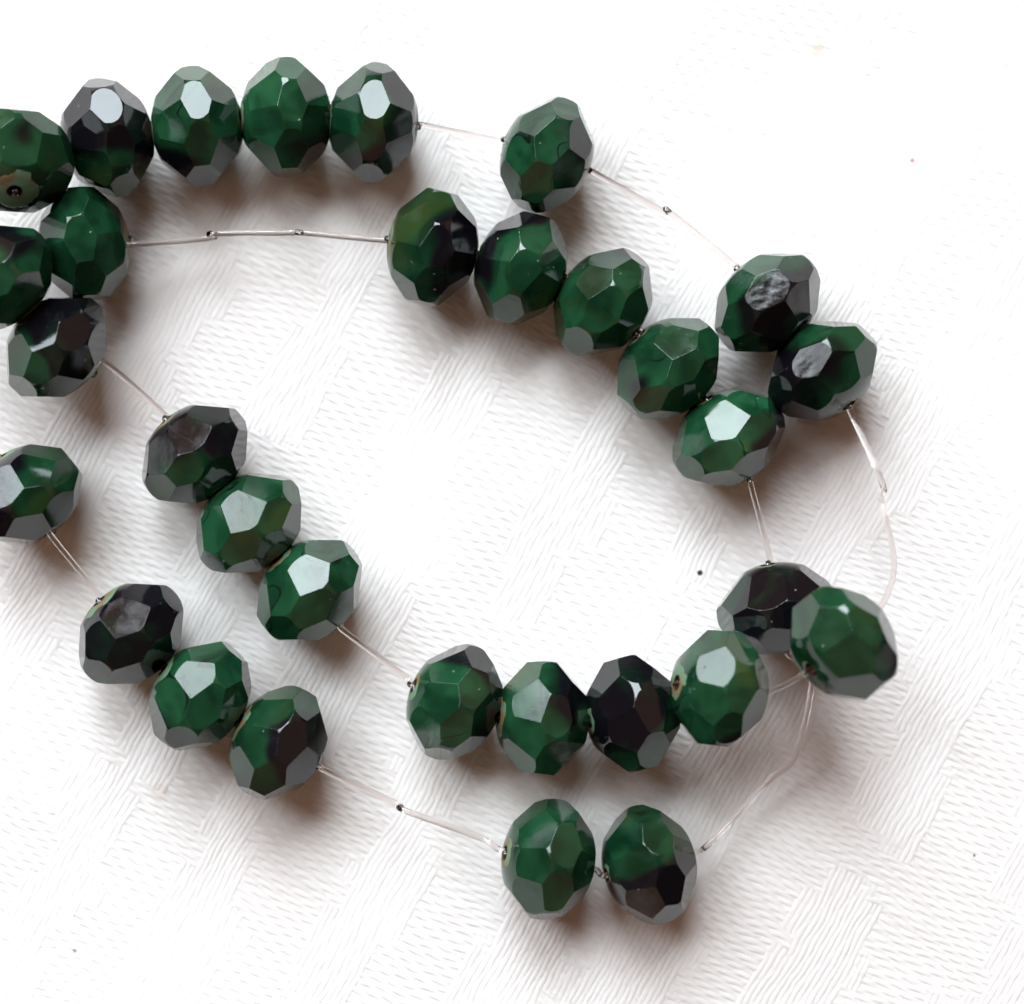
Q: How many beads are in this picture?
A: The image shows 31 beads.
